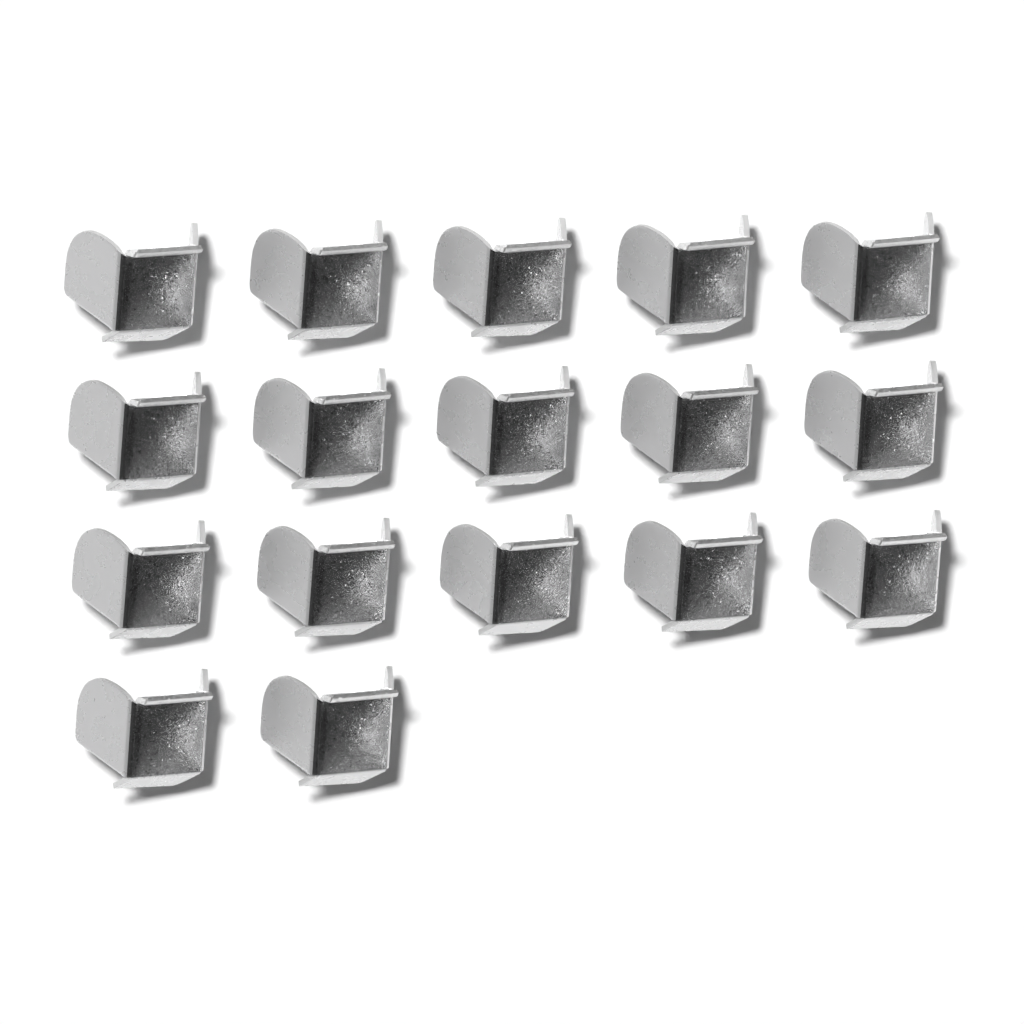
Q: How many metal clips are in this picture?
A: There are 17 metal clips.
